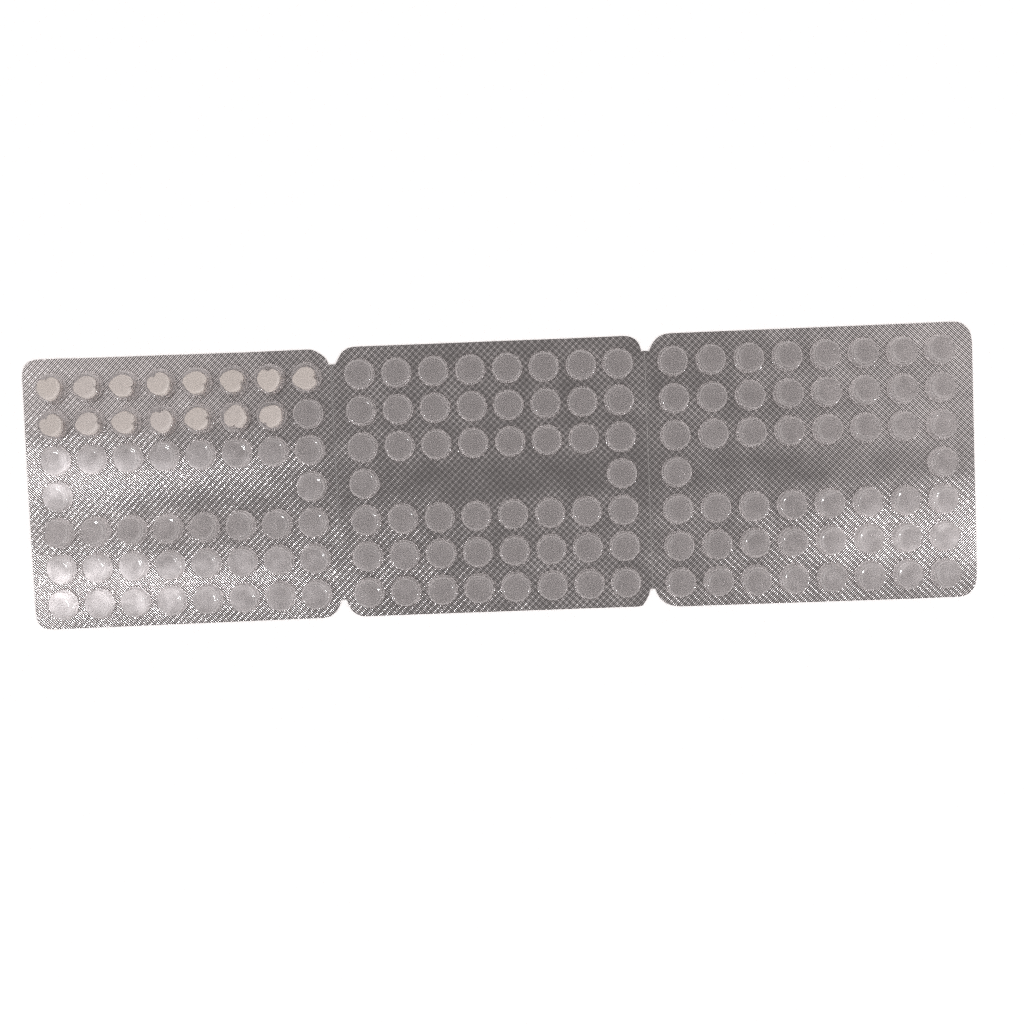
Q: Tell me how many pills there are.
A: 15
